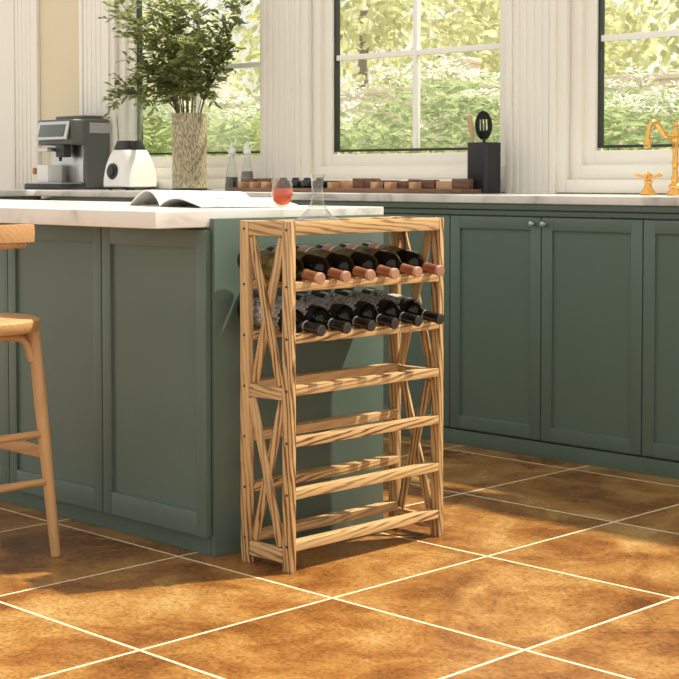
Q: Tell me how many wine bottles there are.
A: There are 12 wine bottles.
